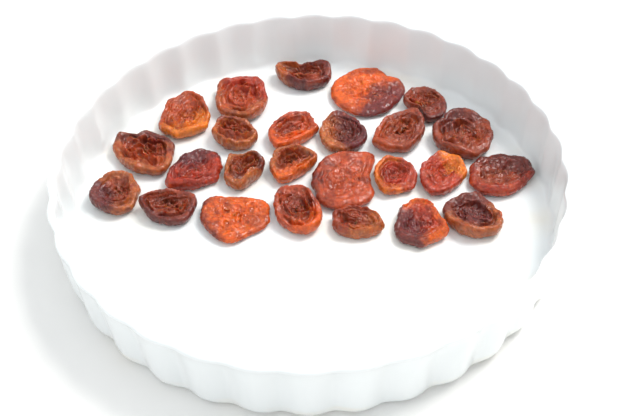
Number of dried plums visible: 25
